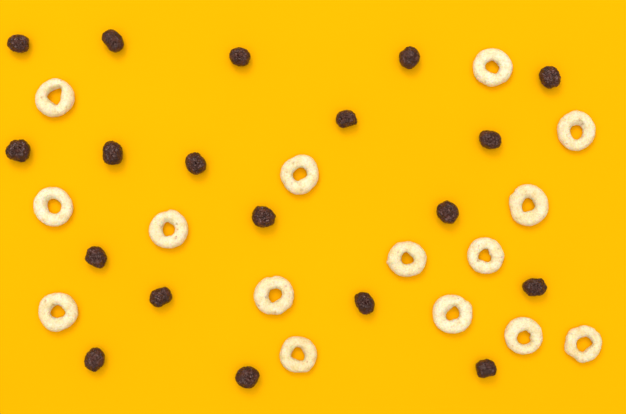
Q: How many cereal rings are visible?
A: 15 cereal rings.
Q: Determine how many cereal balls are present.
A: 19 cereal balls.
